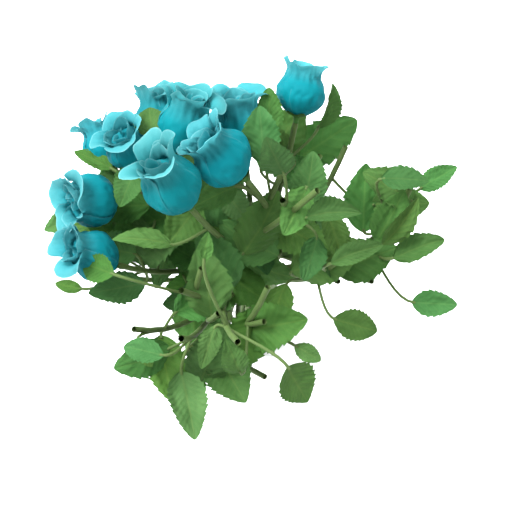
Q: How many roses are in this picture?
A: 10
